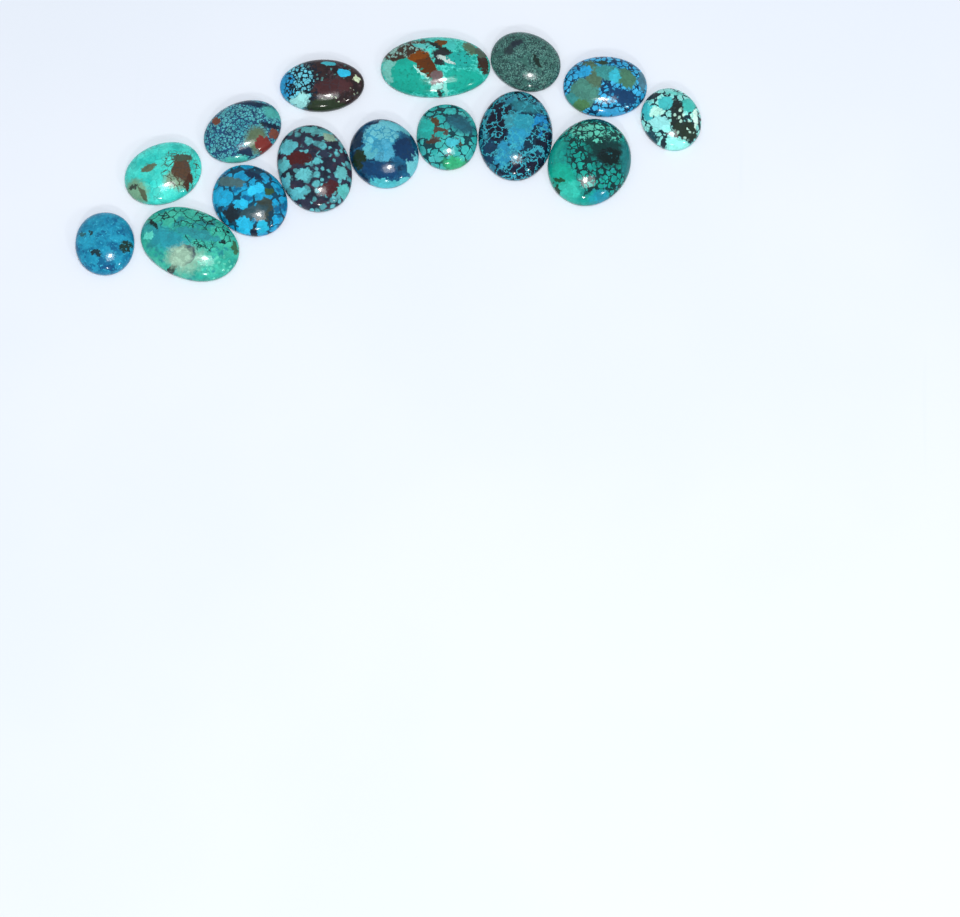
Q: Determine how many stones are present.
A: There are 15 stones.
